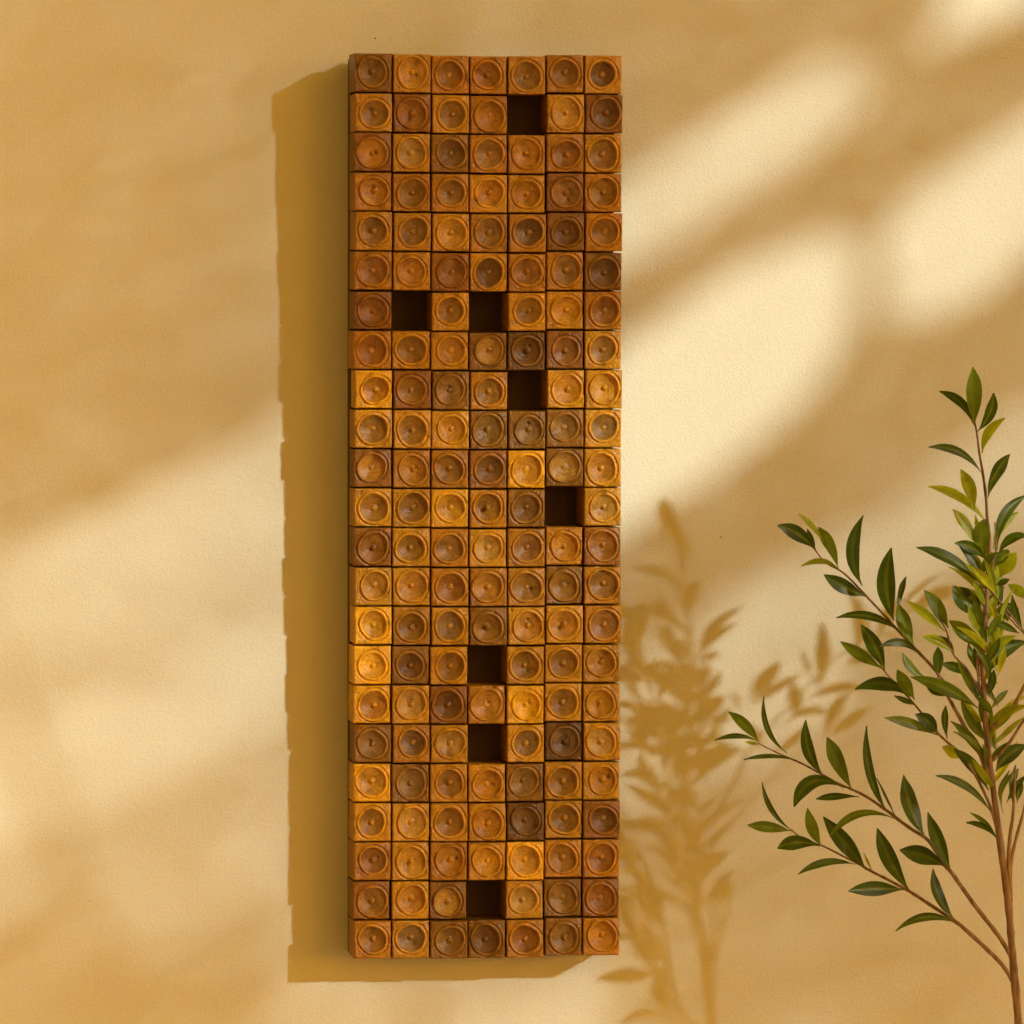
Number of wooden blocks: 153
